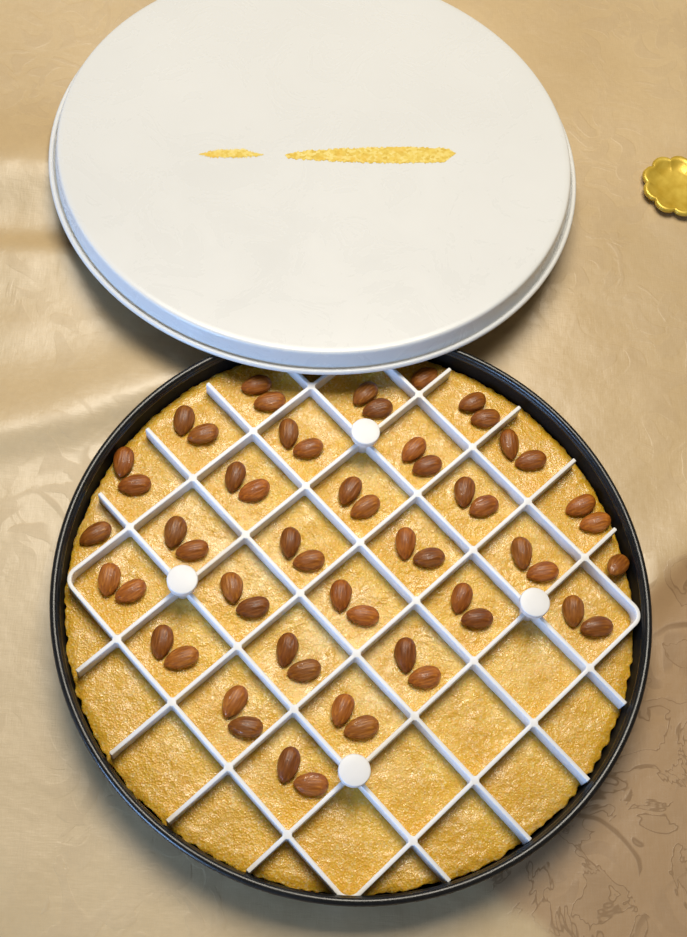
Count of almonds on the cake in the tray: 57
